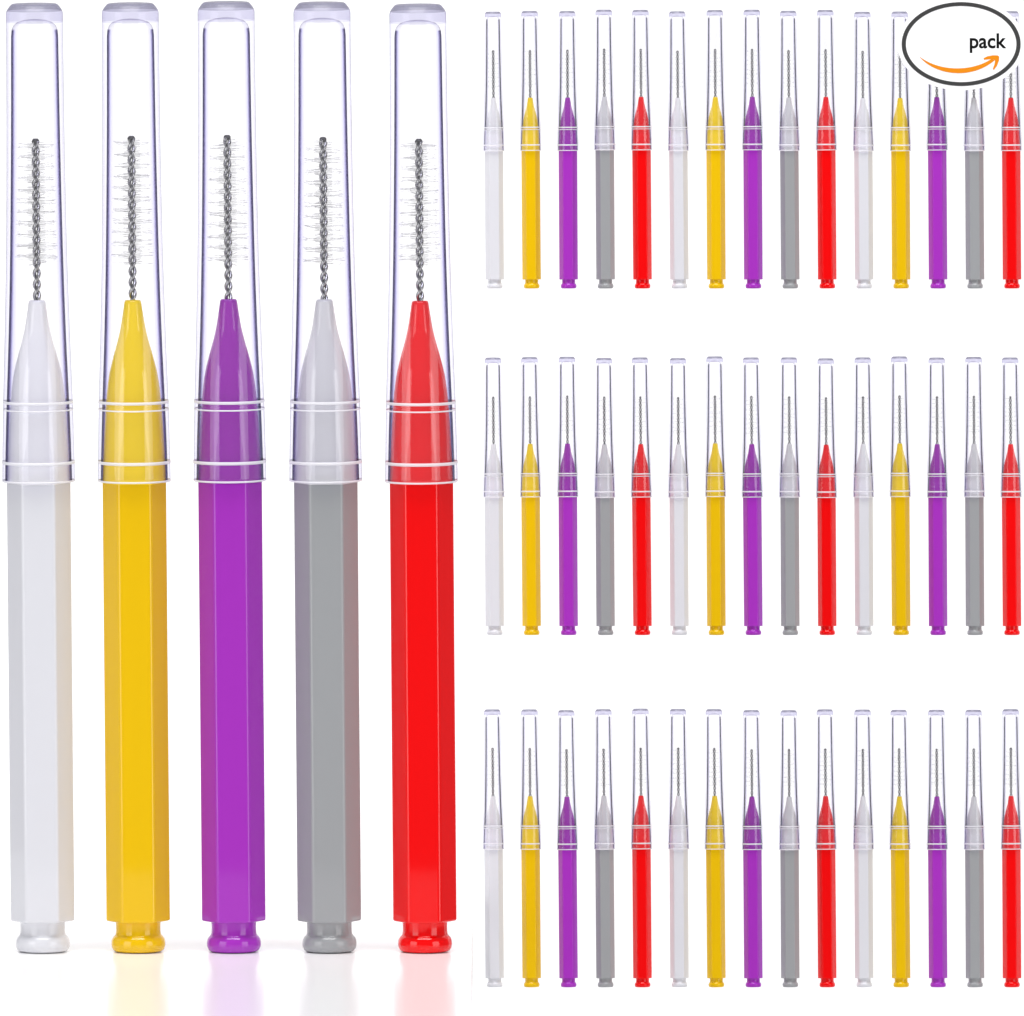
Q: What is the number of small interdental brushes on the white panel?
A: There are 45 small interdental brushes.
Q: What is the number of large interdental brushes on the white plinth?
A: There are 5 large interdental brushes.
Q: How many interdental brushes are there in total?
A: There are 50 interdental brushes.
